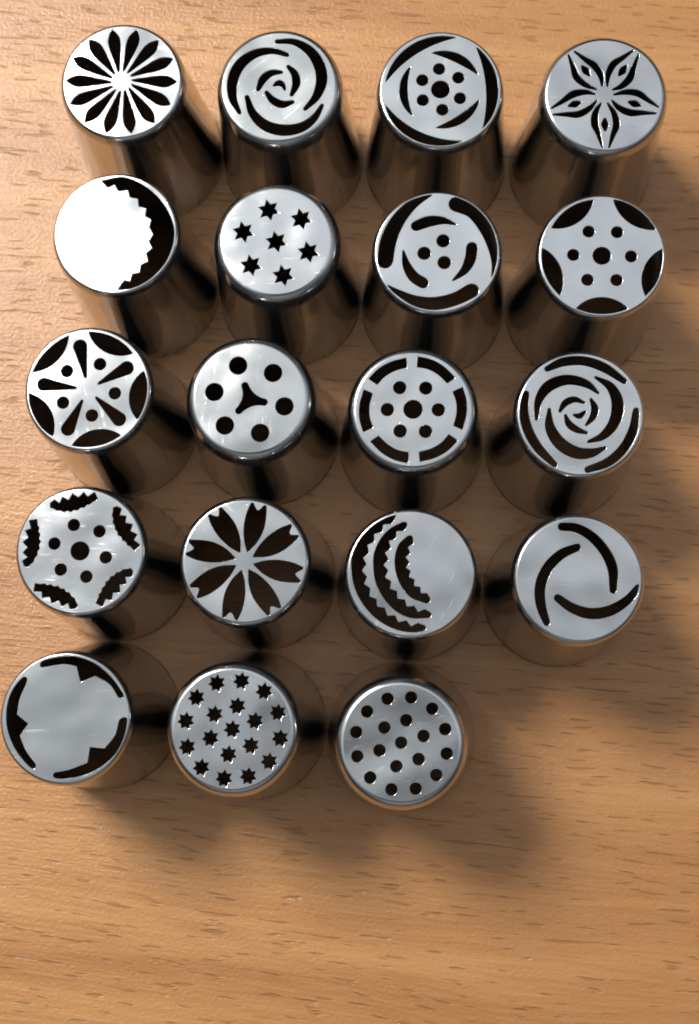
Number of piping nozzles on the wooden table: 19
